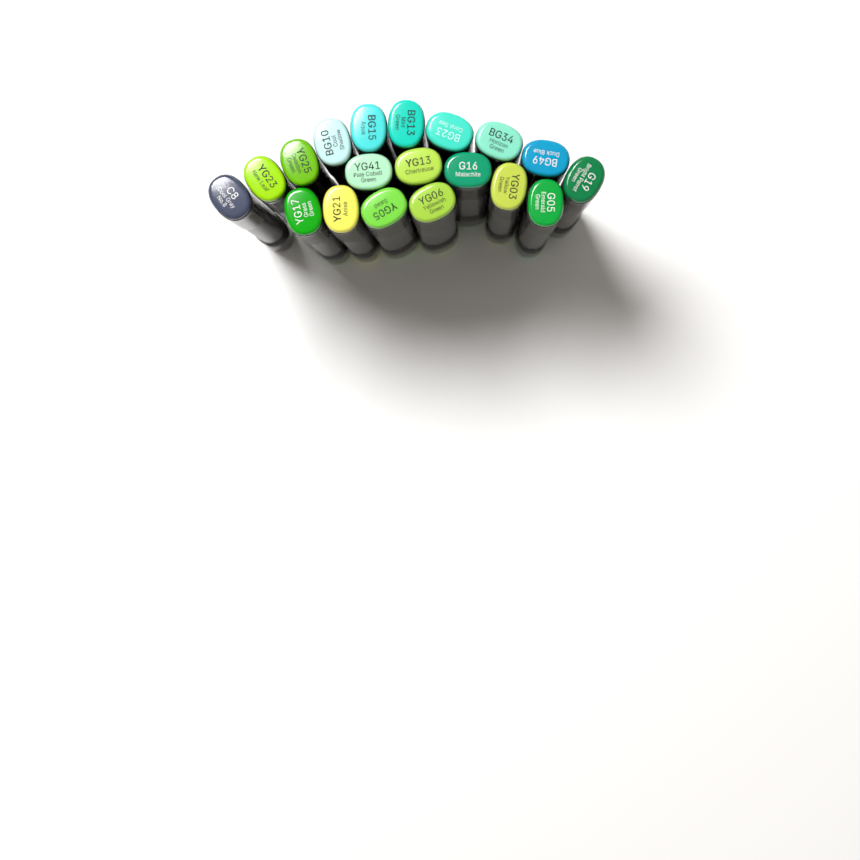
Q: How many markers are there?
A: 19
